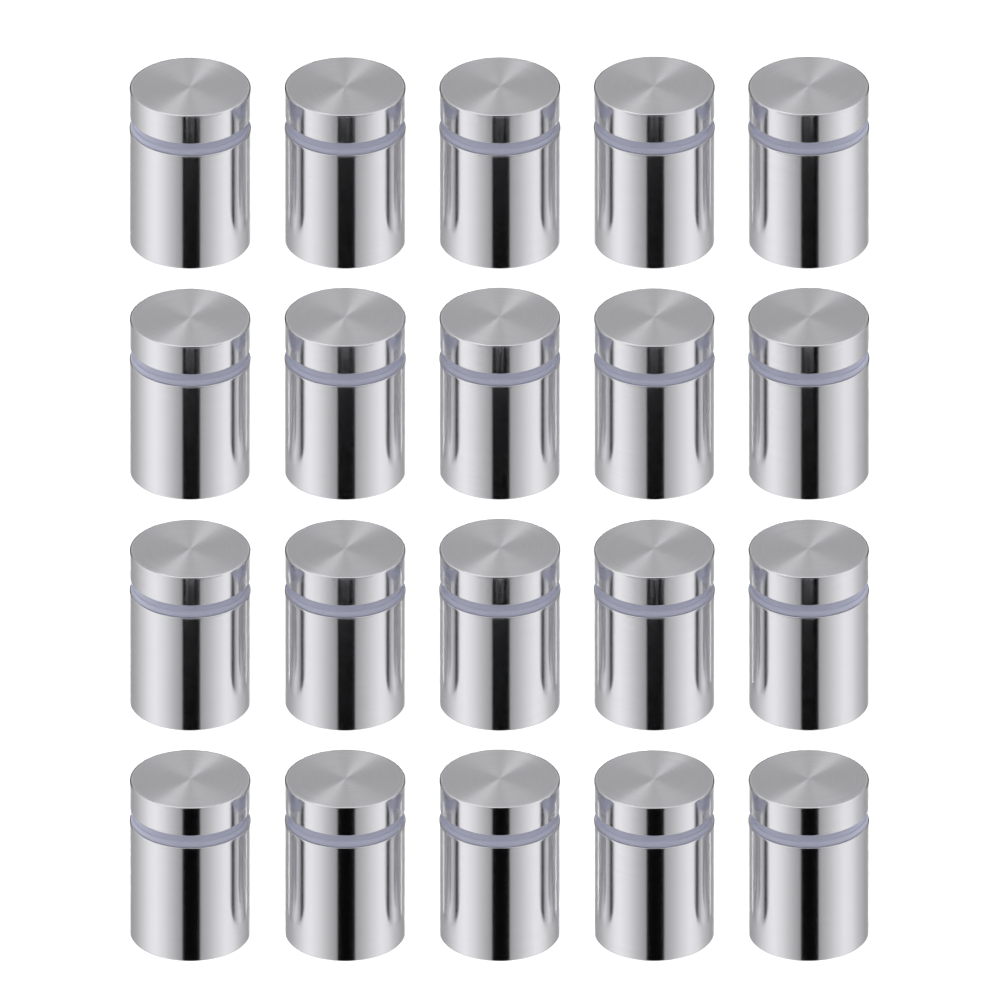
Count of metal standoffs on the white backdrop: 20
